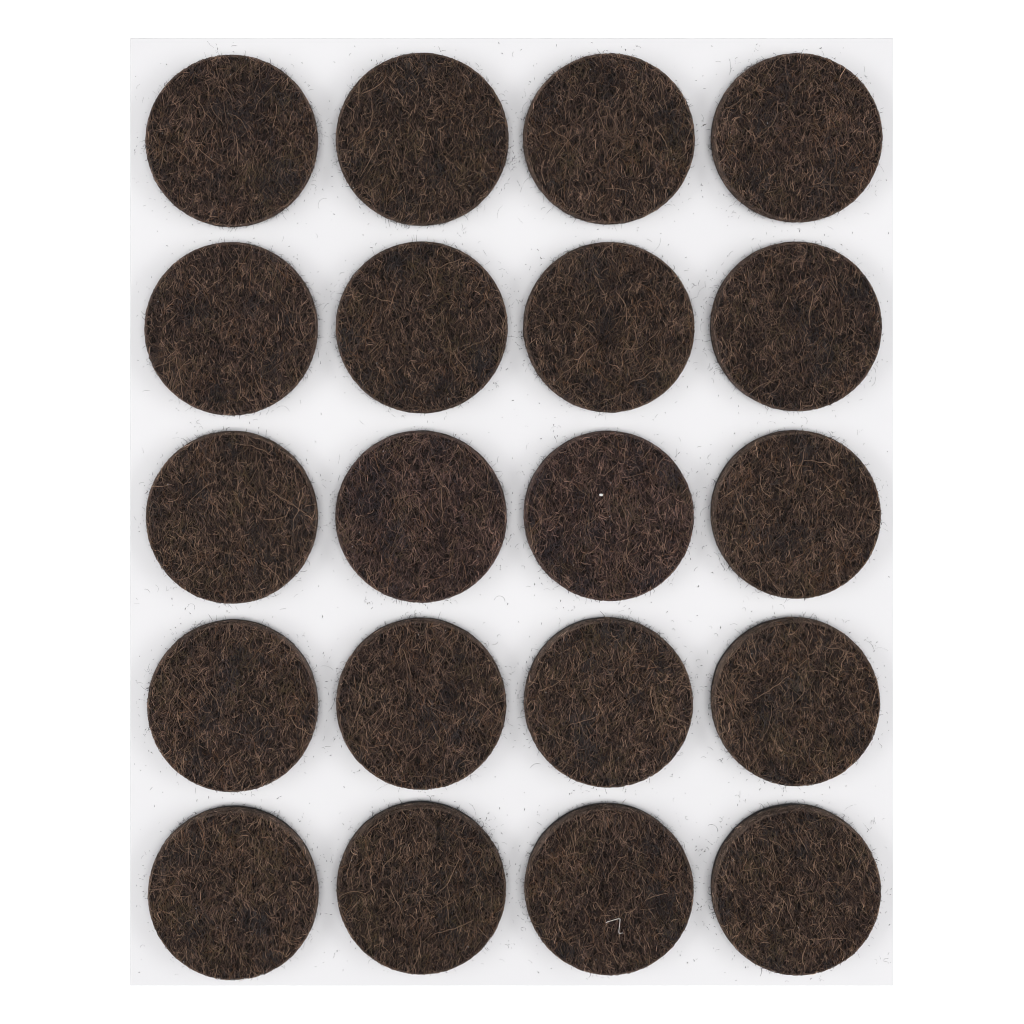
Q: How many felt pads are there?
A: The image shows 20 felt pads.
